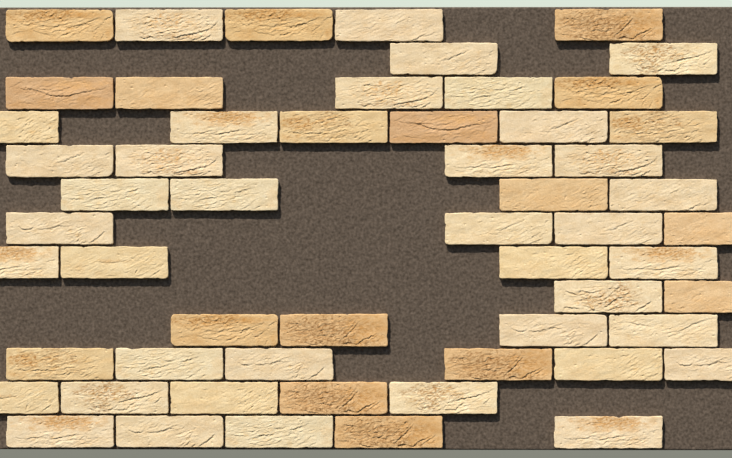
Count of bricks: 56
